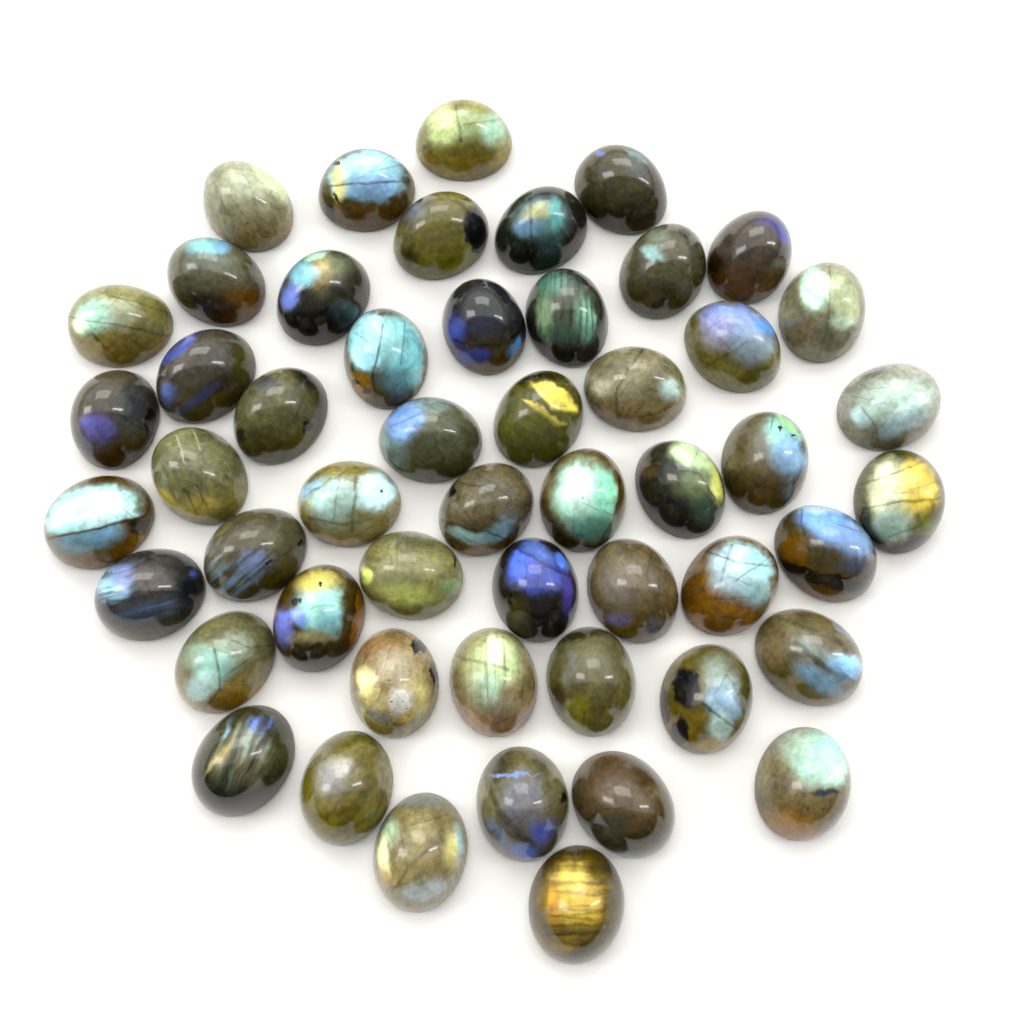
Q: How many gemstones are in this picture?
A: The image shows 52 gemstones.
